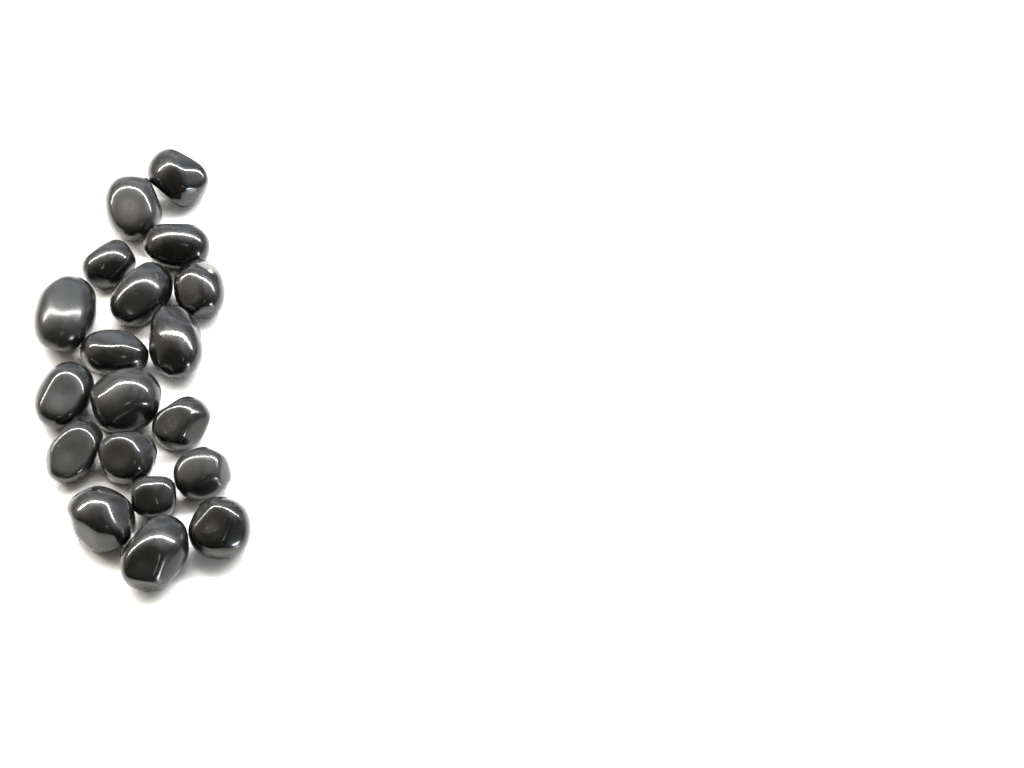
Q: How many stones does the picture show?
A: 19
